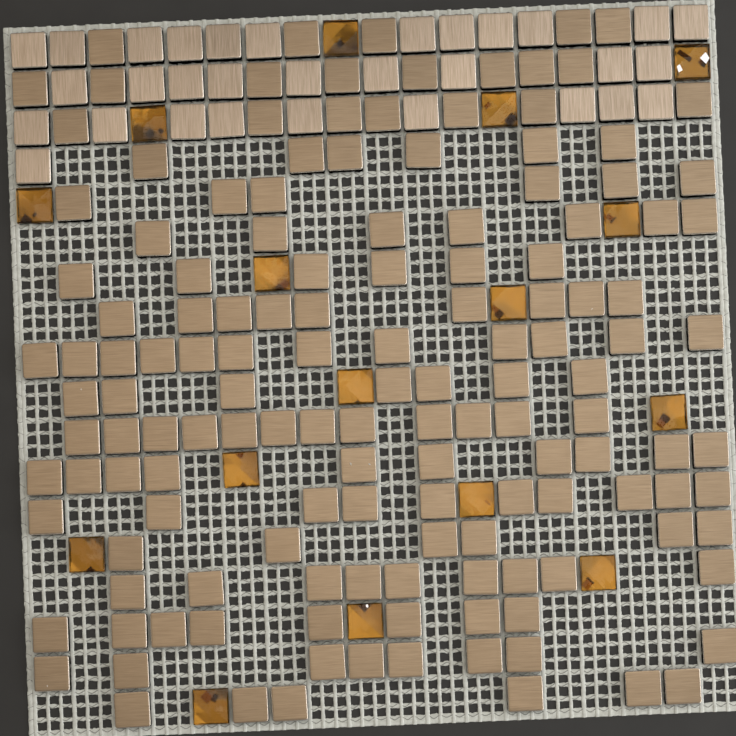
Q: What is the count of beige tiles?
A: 31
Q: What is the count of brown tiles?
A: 142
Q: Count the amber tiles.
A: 16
